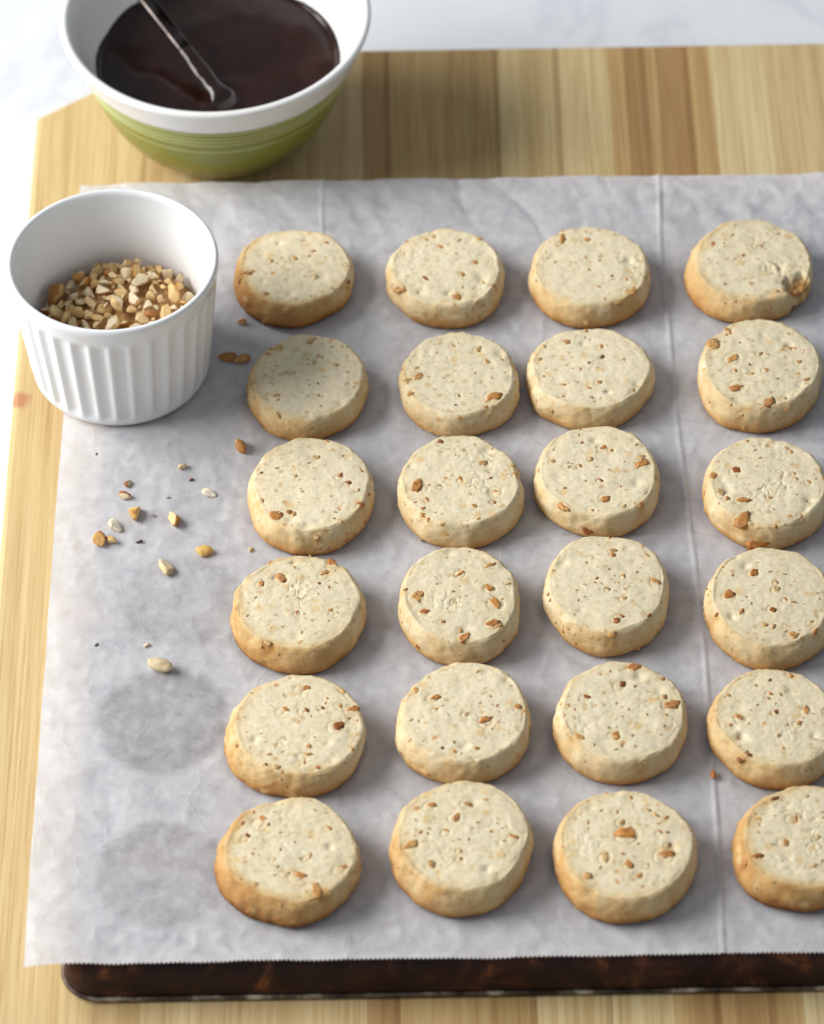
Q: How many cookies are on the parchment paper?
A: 24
